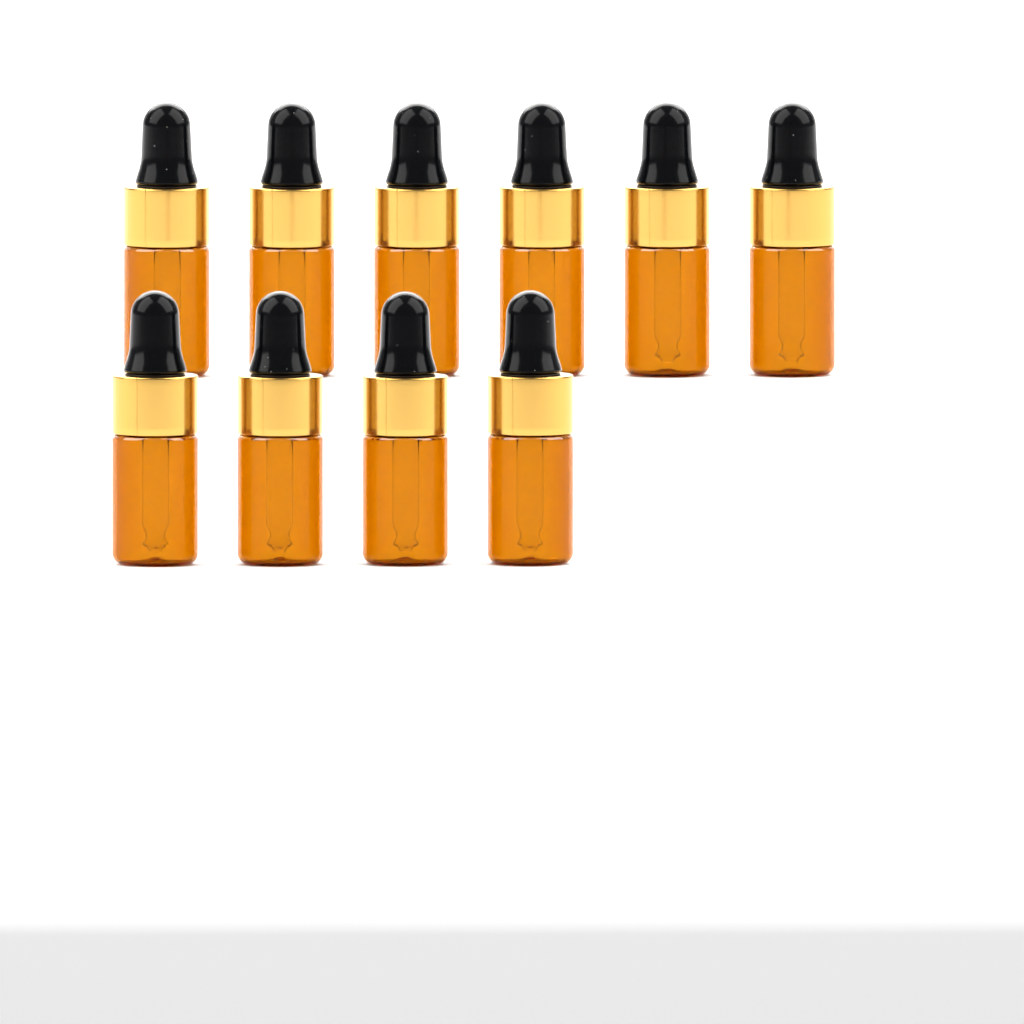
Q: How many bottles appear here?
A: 10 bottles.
